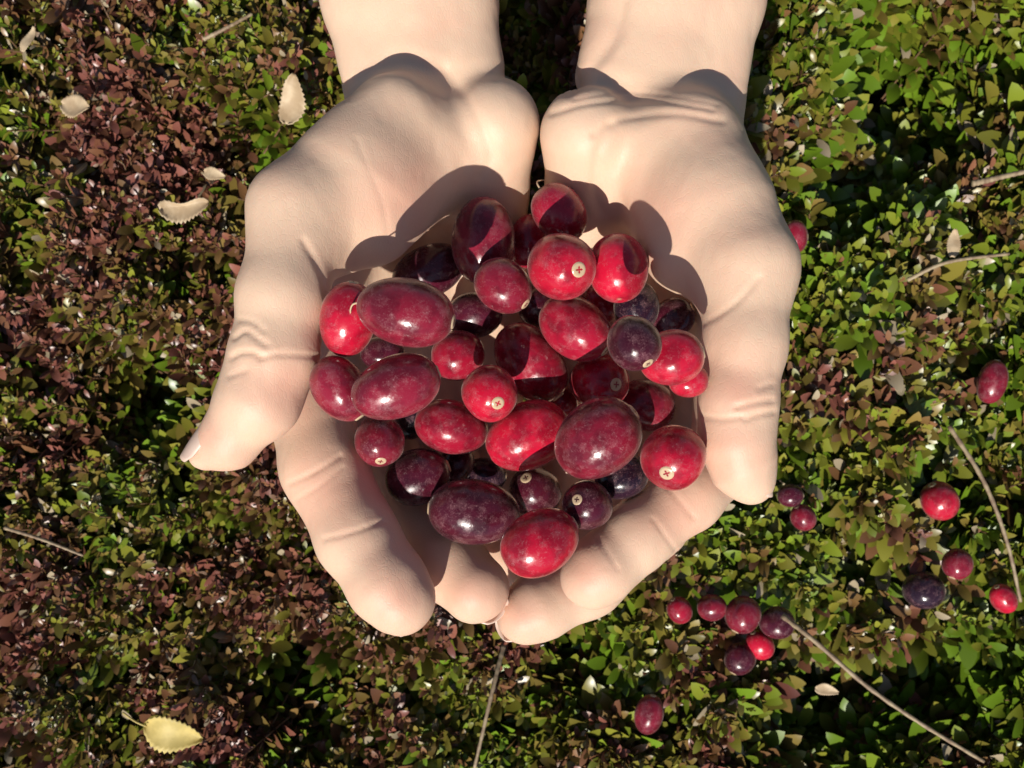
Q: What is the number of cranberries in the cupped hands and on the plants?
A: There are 56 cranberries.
